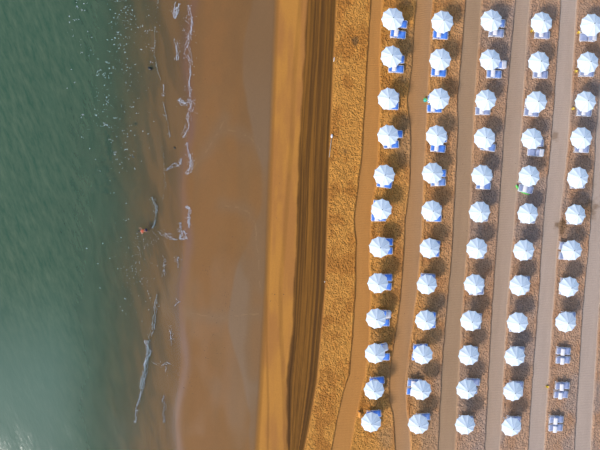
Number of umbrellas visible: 57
